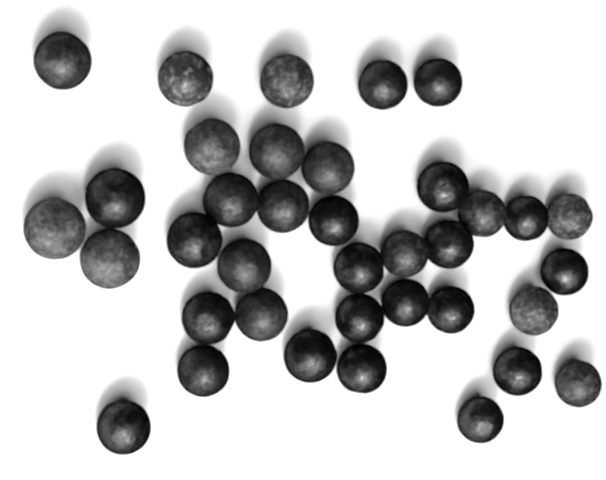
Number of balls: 37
